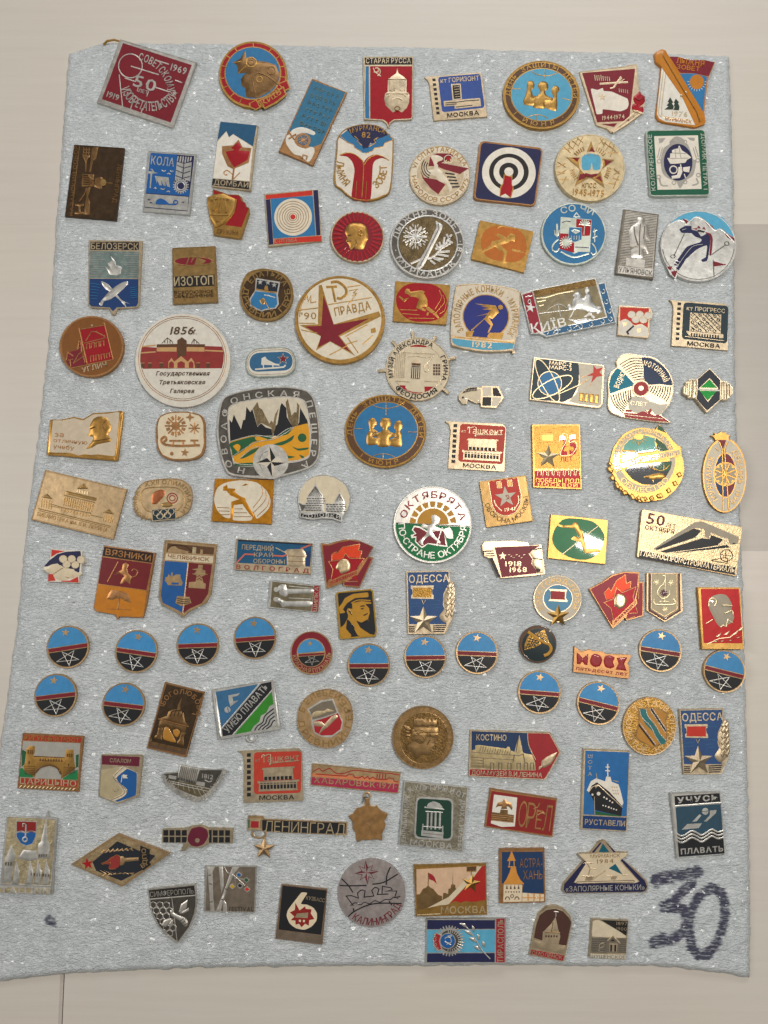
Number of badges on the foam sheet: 116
